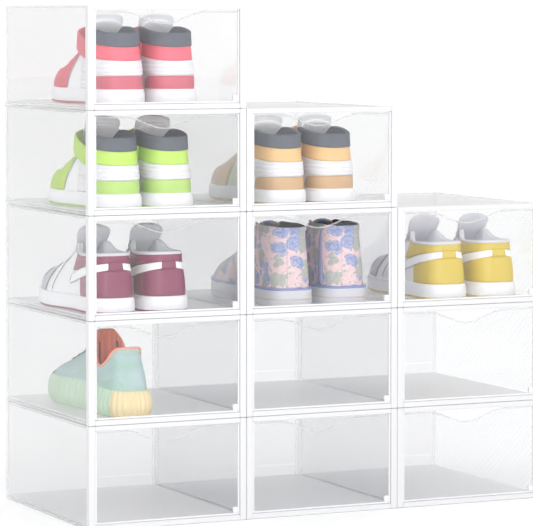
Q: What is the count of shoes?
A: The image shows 13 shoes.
